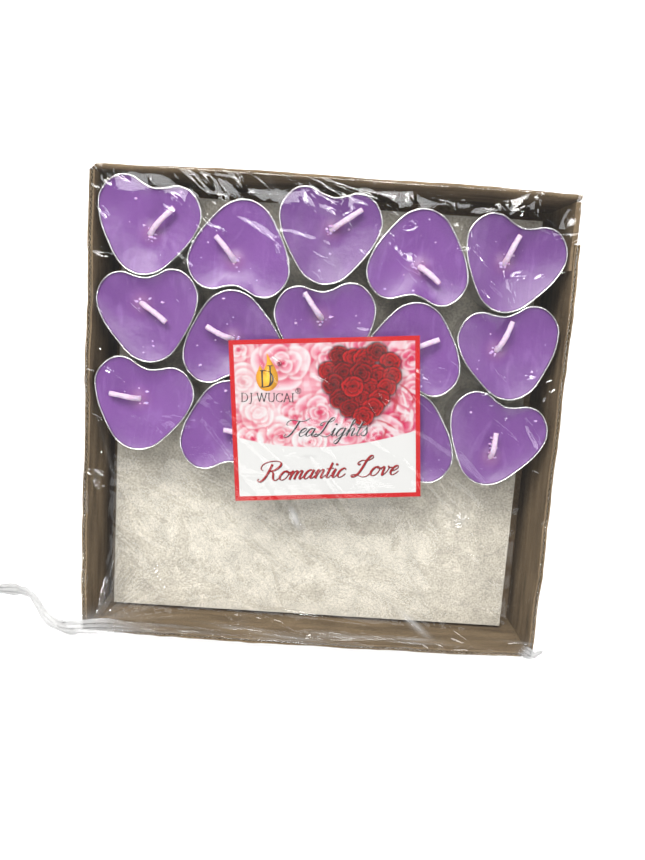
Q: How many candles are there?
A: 14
